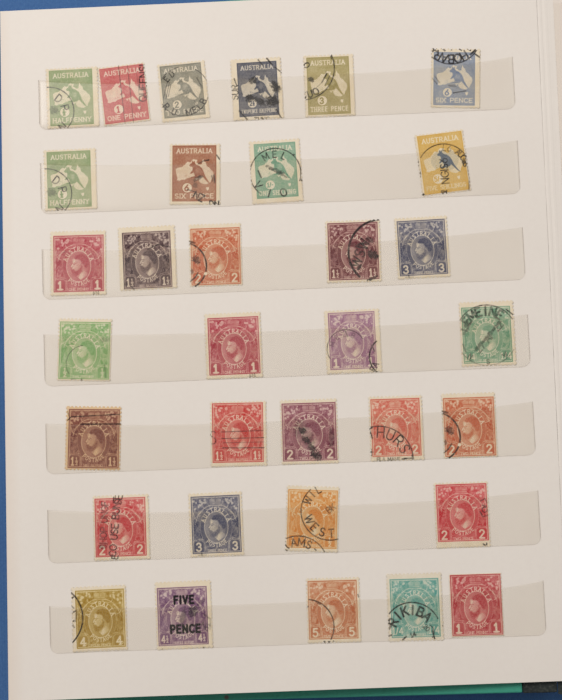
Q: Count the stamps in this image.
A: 33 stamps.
